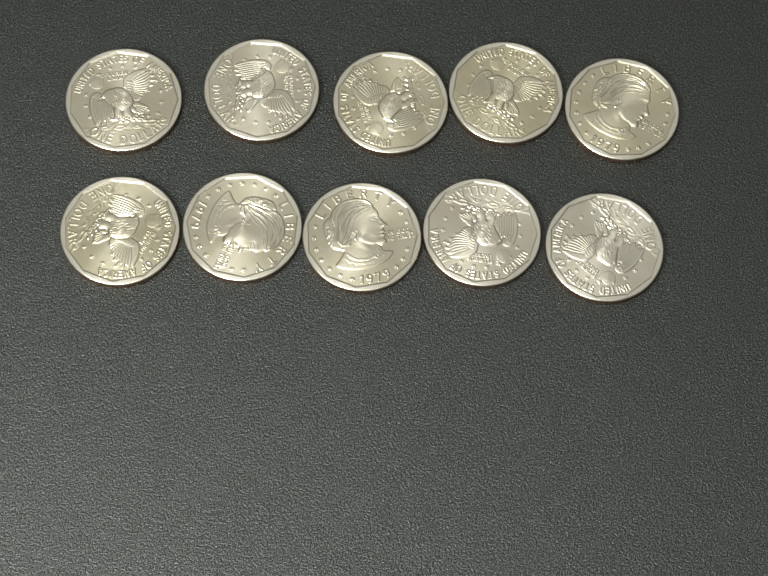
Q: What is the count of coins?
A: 10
